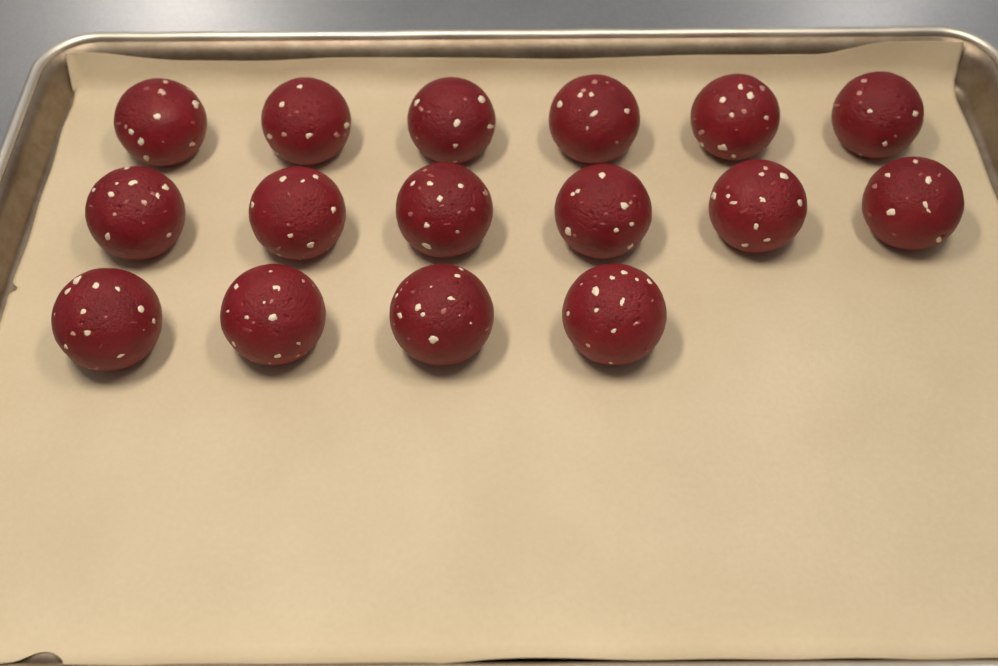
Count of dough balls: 16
